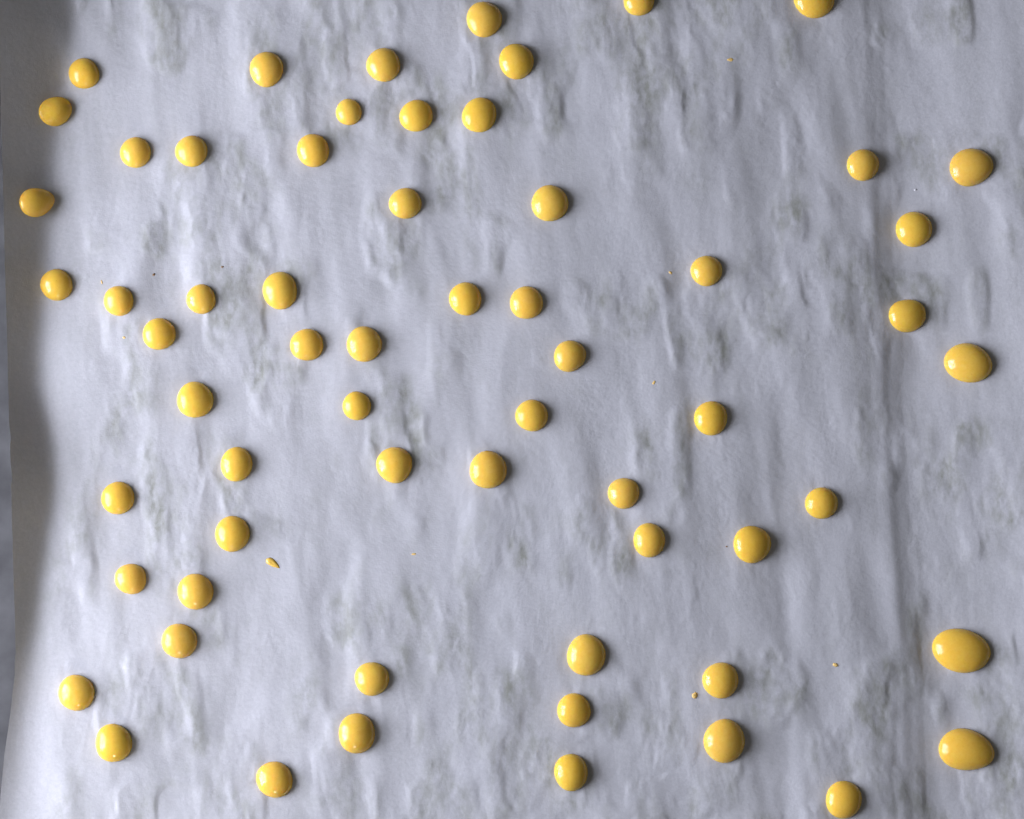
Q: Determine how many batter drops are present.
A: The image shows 62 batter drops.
